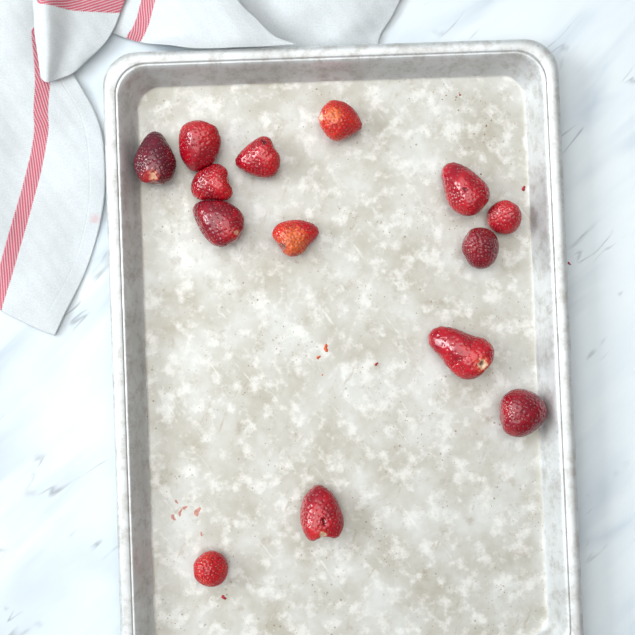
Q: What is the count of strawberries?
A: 14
